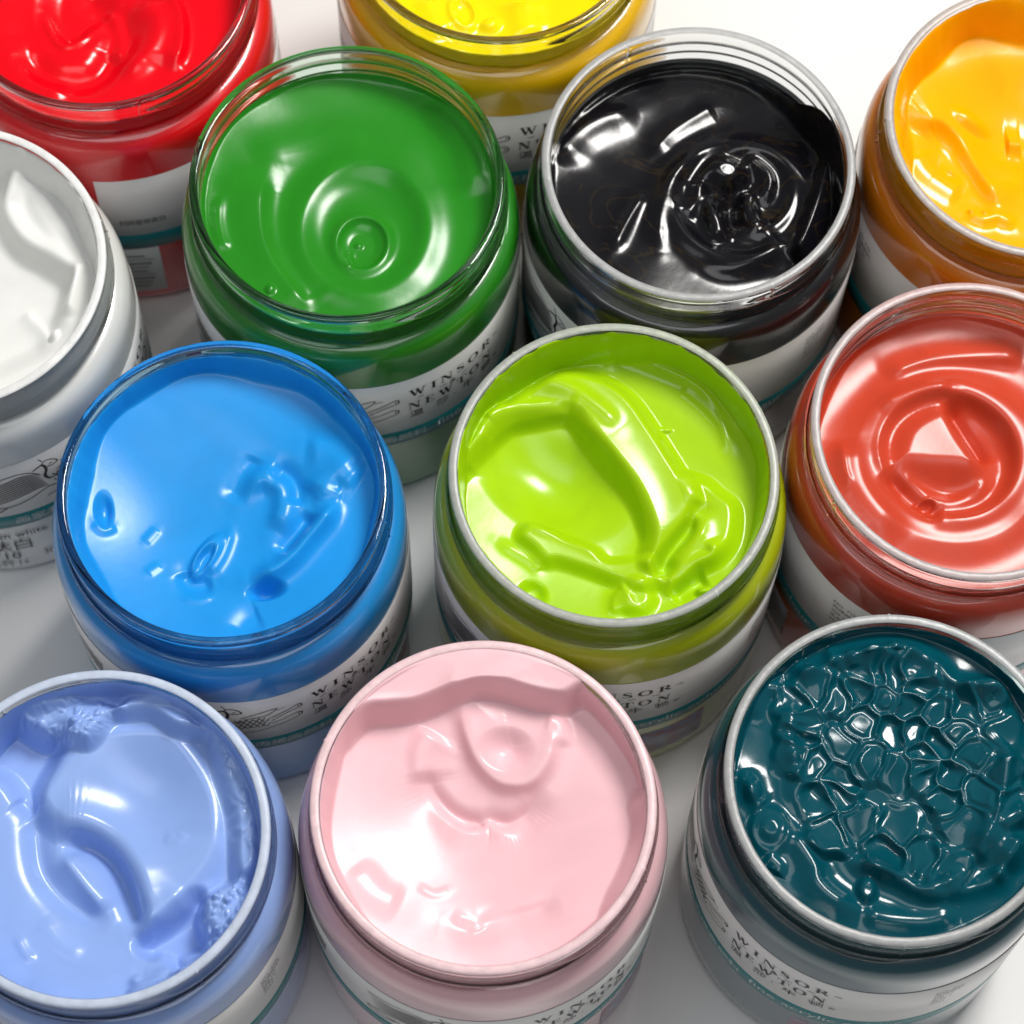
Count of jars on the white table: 12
